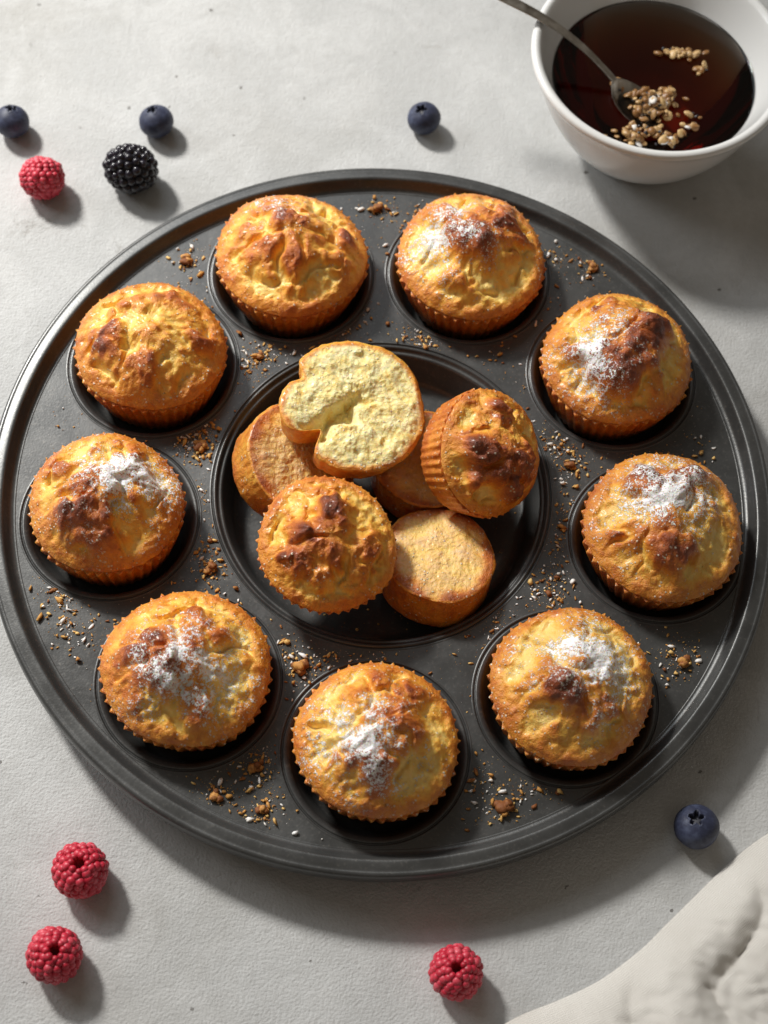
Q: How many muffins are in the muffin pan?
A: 15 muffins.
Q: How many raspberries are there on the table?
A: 4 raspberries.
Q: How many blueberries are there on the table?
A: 4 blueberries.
